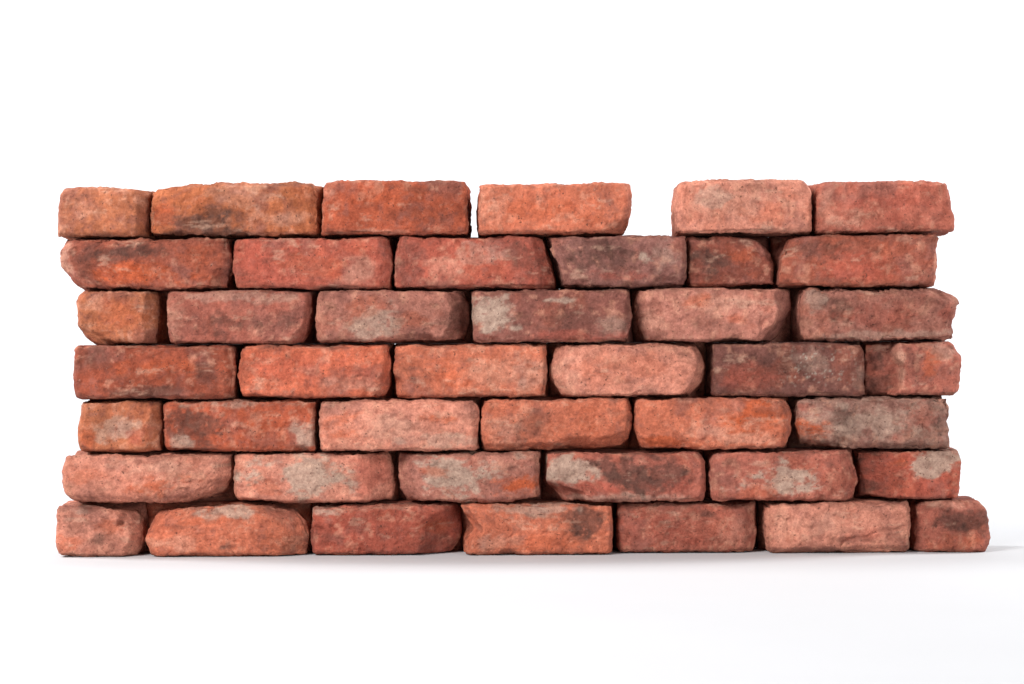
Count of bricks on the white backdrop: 43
